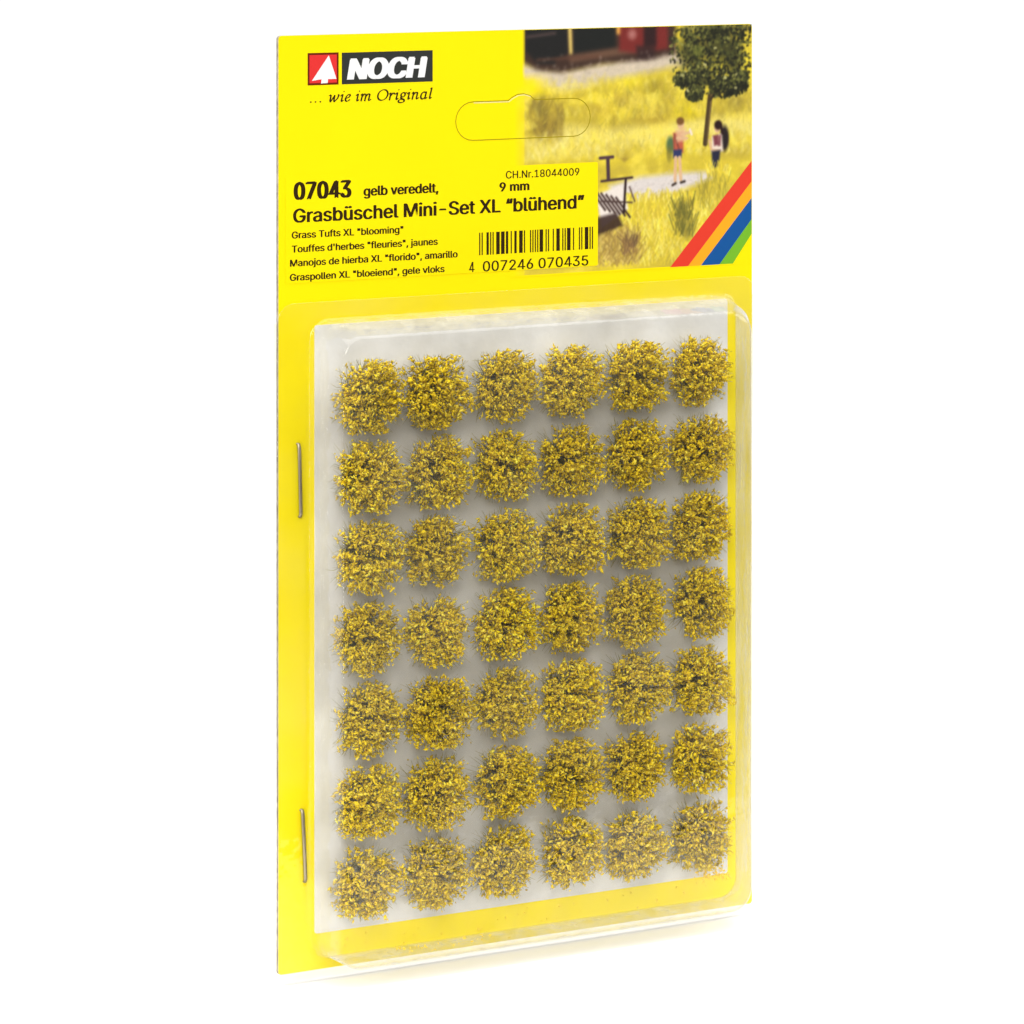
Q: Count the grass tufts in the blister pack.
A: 42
